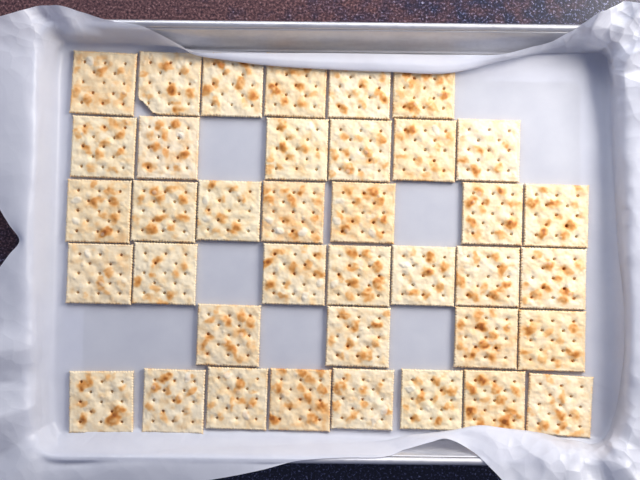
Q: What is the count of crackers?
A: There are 38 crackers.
